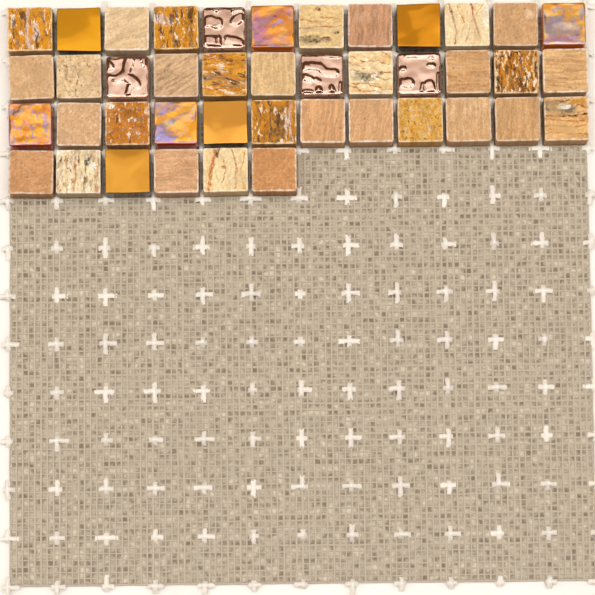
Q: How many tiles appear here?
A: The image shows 42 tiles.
